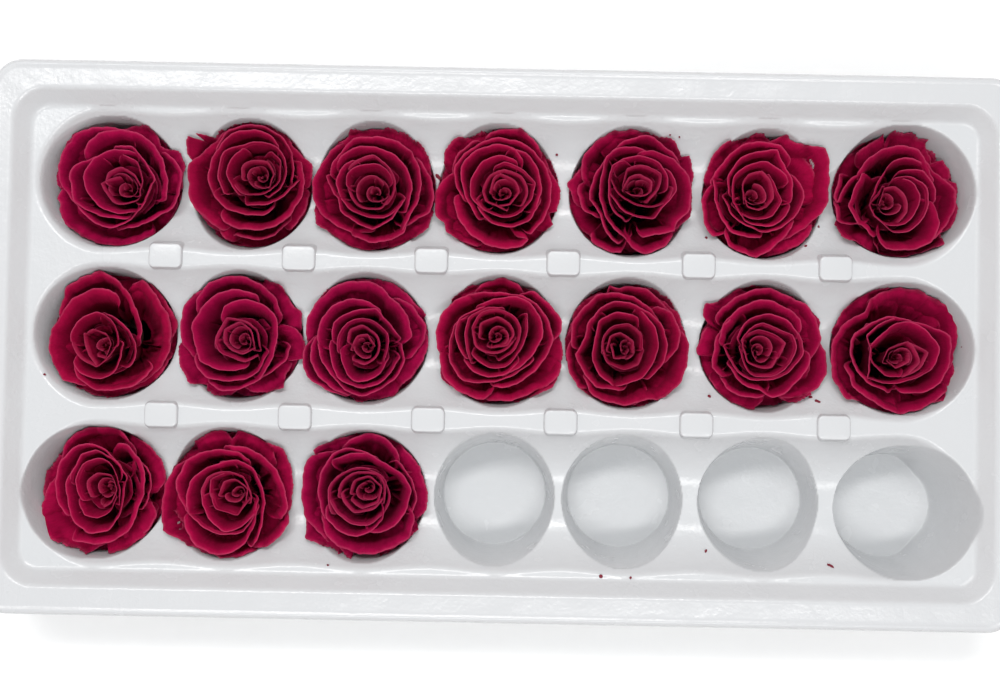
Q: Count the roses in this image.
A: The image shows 17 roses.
